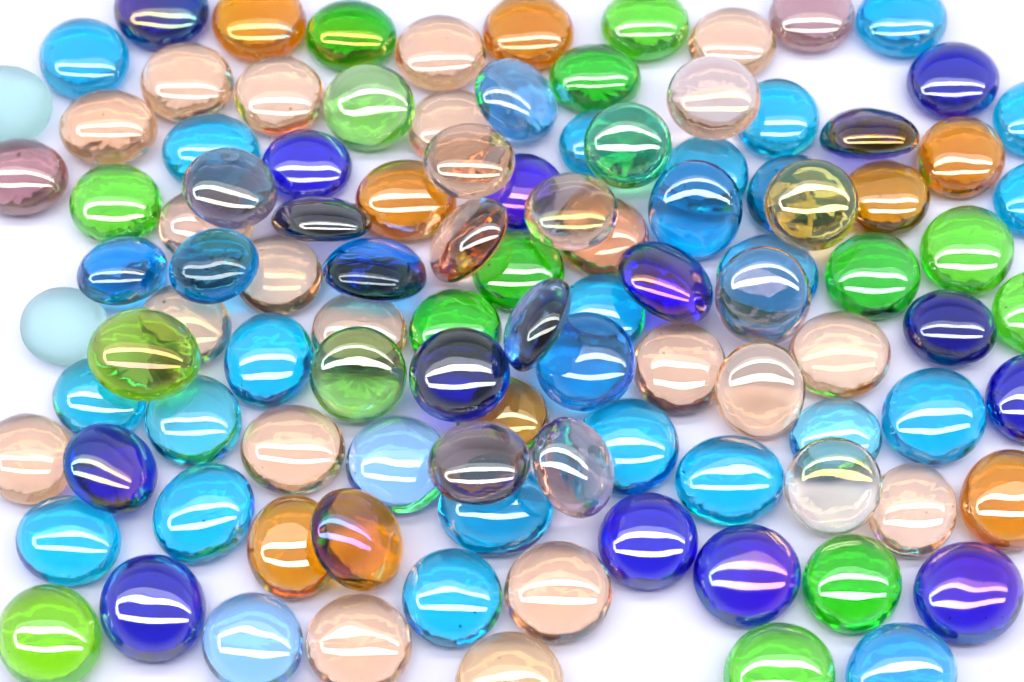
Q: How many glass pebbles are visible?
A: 106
